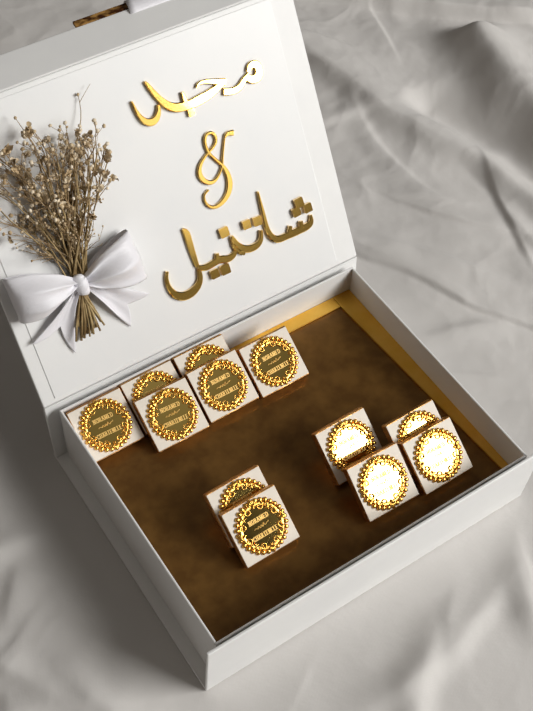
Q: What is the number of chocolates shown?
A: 12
